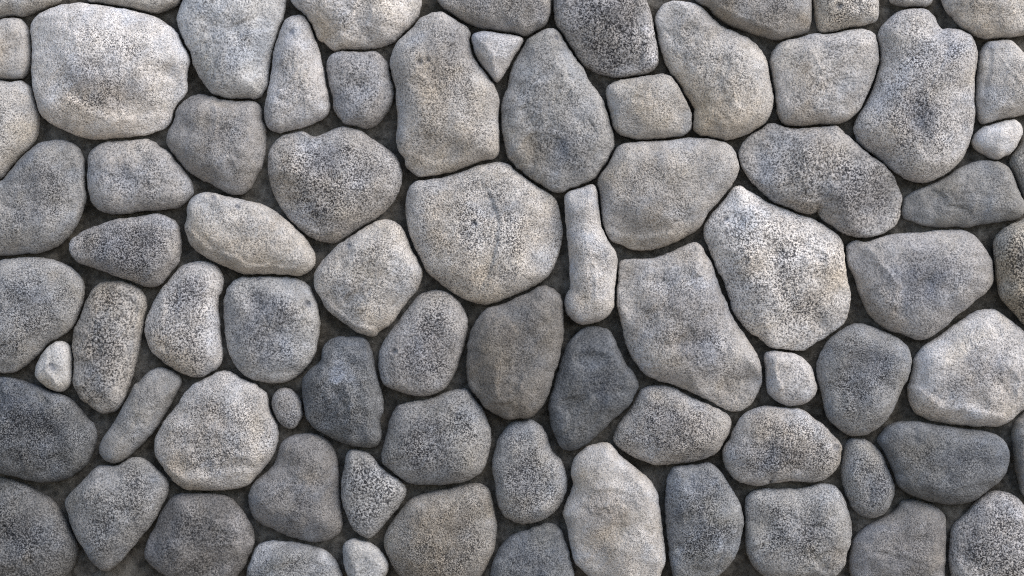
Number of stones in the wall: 78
